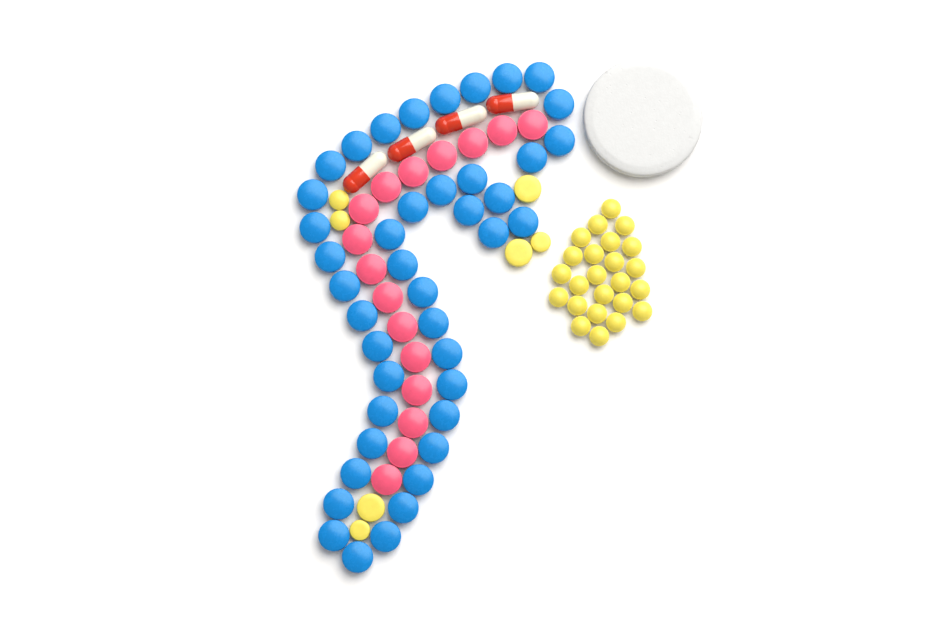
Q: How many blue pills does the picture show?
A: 42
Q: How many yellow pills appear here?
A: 31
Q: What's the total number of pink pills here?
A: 16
